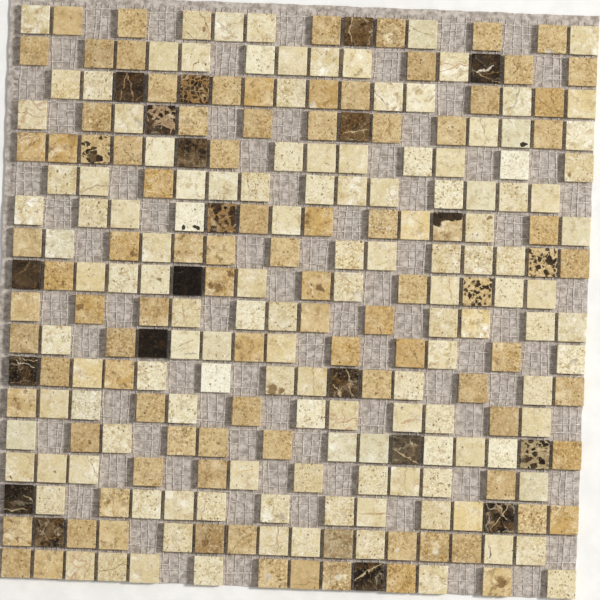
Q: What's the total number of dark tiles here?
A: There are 19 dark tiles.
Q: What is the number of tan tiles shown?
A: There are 96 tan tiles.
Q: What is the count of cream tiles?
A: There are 133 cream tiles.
